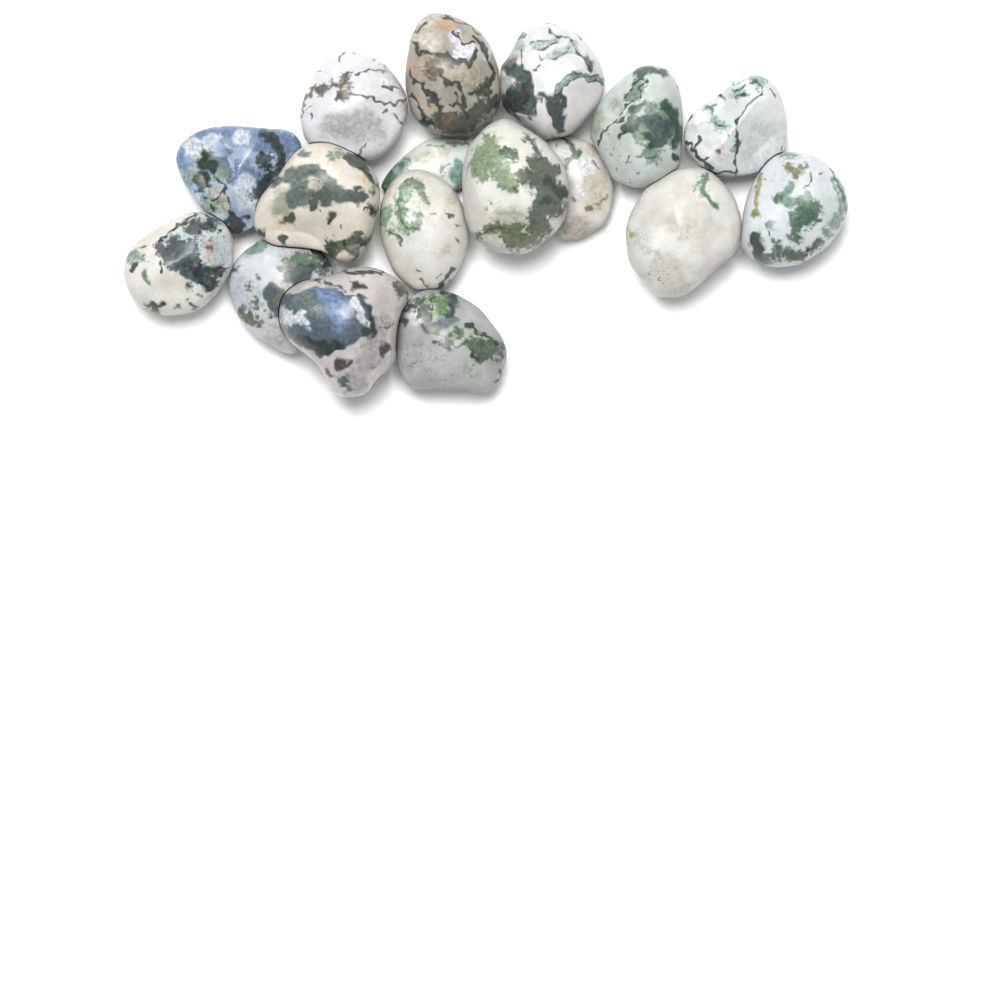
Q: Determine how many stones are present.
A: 17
